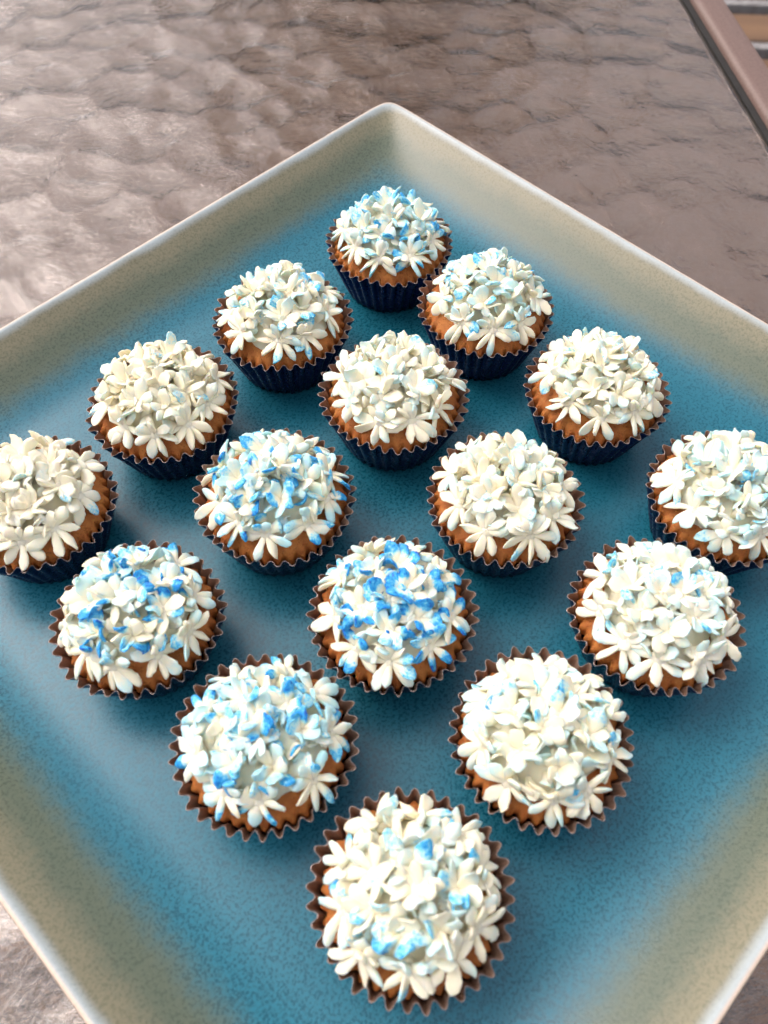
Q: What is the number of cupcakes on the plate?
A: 16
